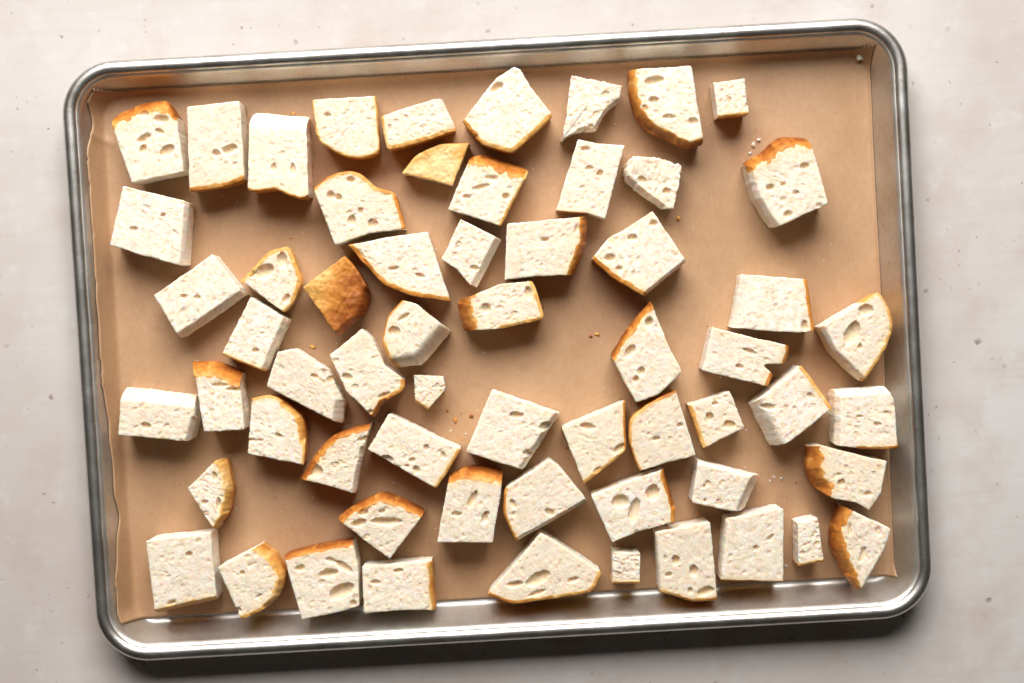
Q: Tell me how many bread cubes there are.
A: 61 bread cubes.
